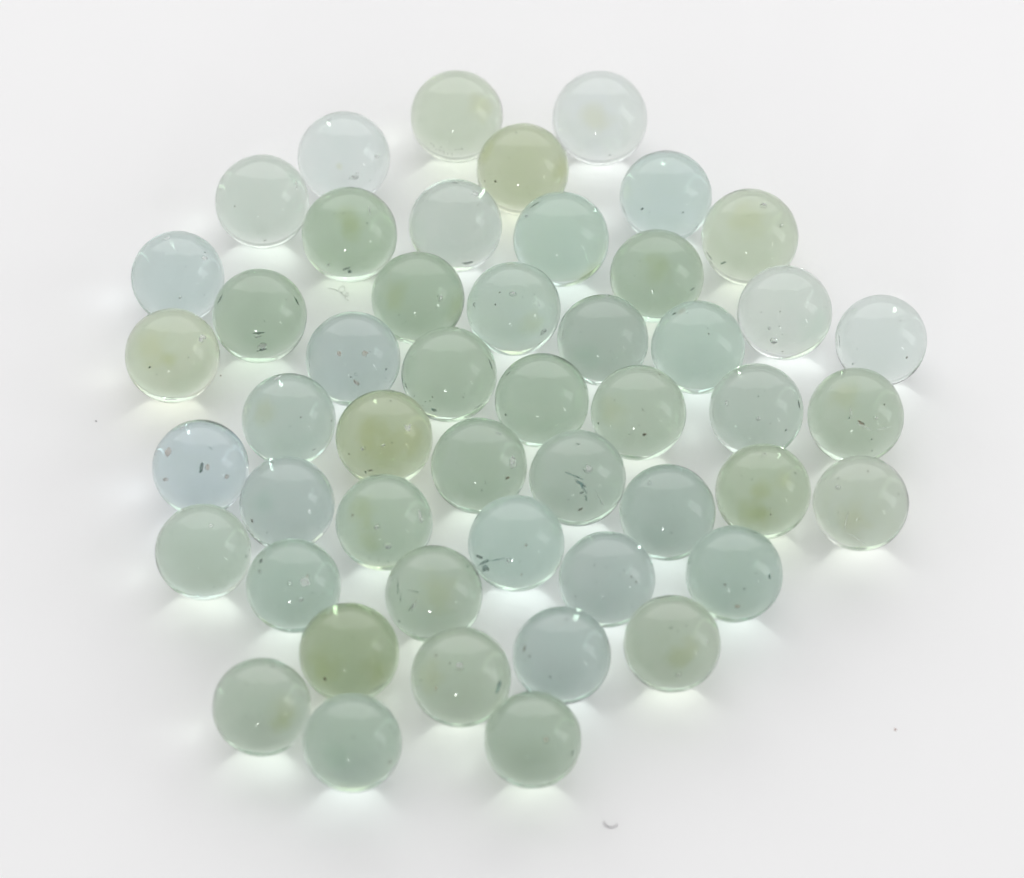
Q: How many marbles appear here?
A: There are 49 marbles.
